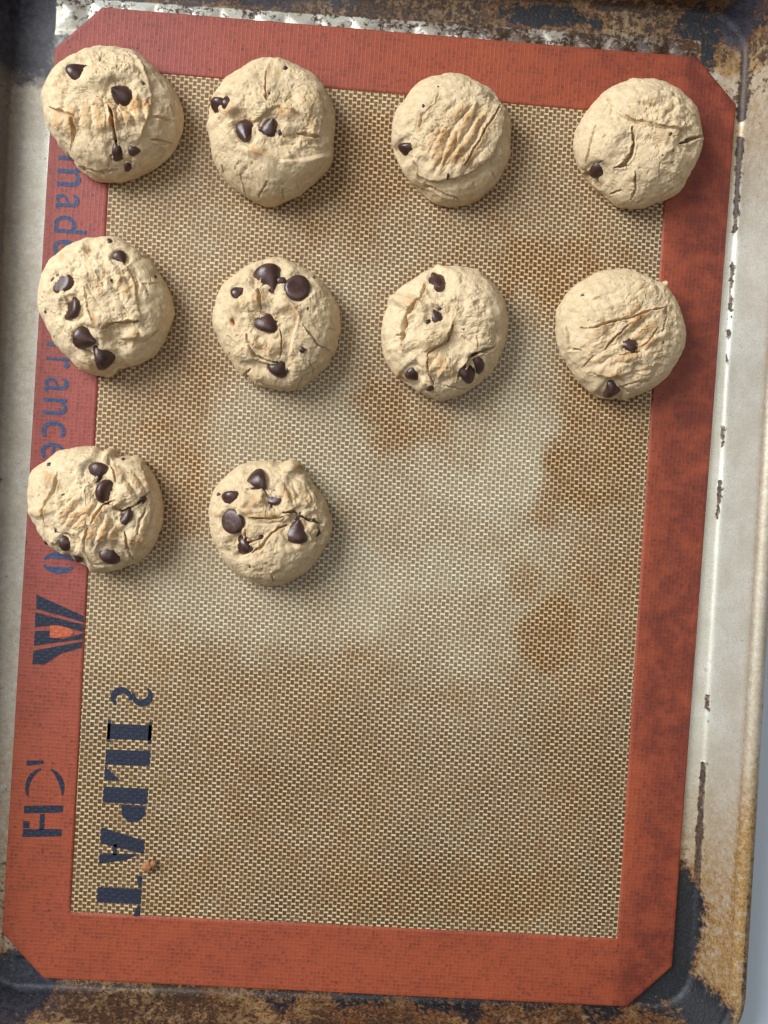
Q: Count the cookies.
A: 10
